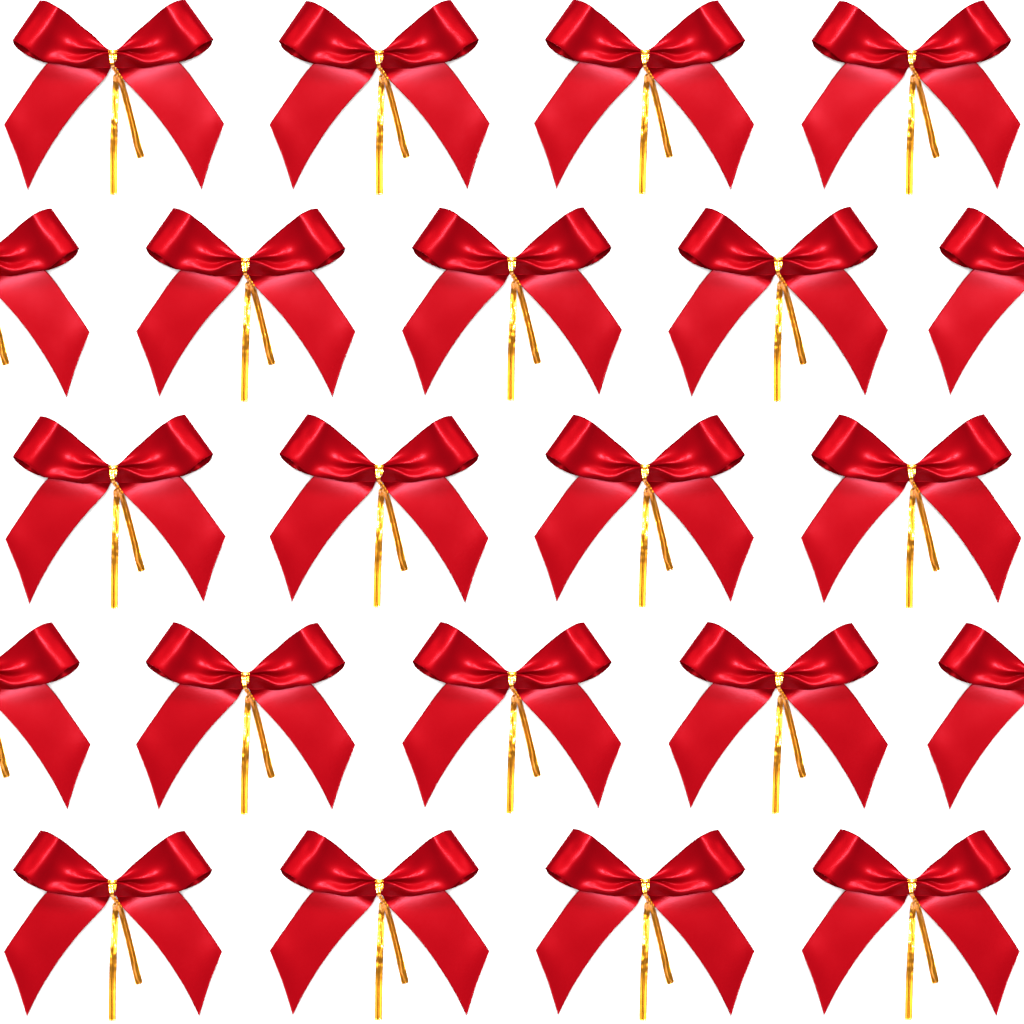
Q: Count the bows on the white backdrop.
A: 22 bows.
